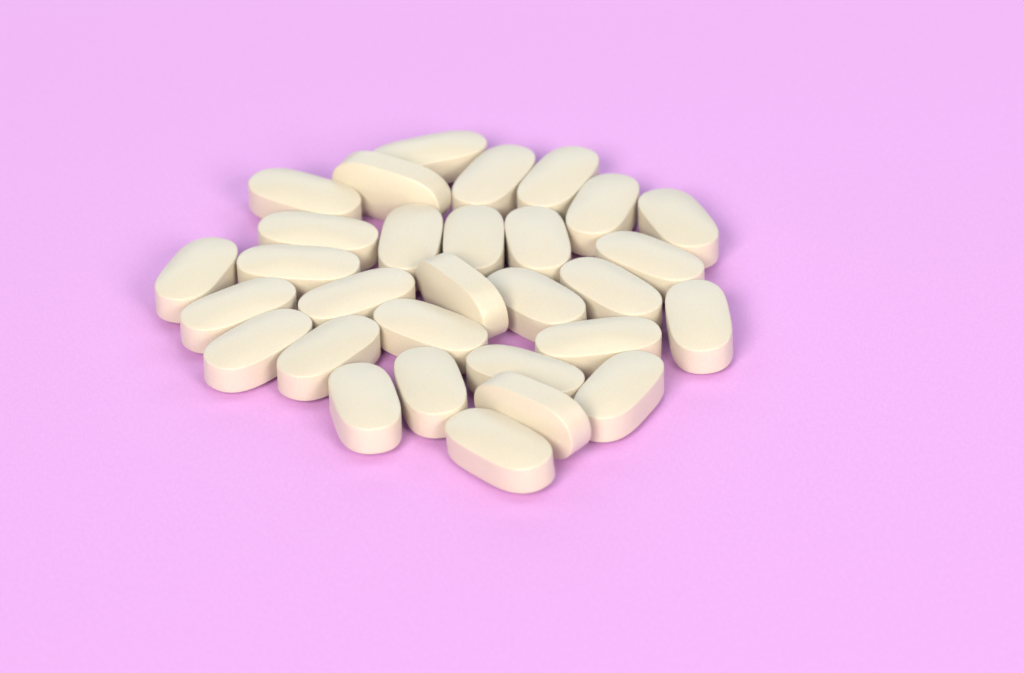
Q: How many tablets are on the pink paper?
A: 30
